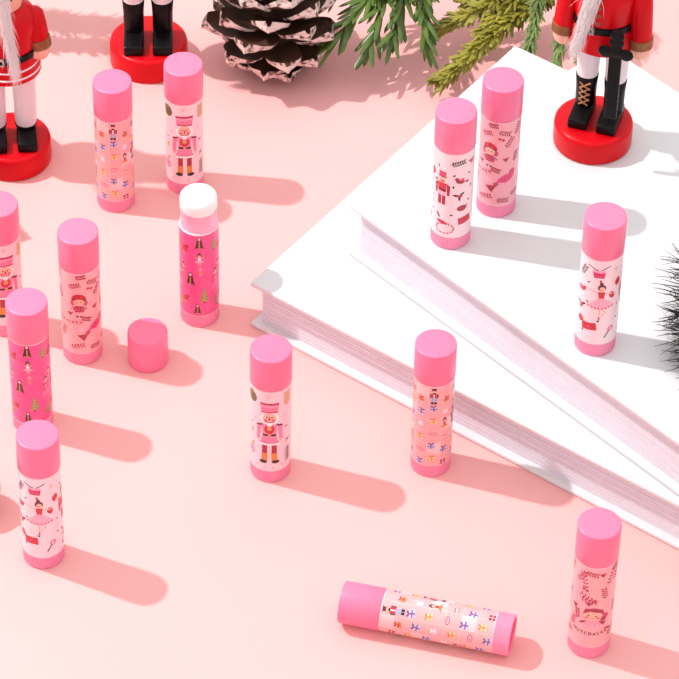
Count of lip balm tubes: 14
